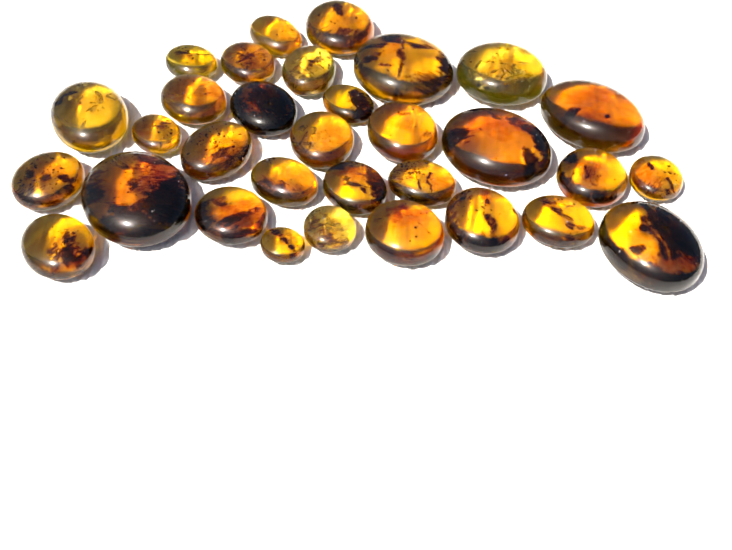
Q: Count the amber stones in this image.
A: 32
